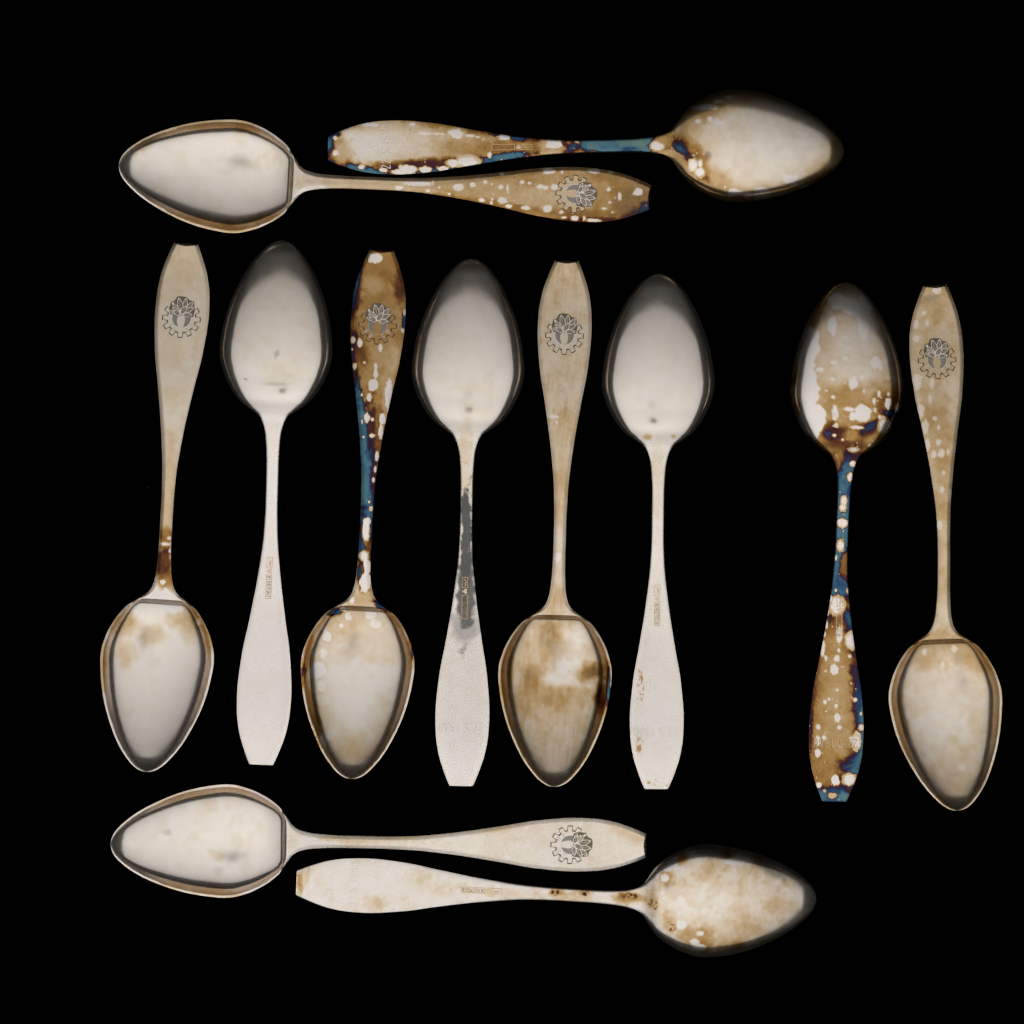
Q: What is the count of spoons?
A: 12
